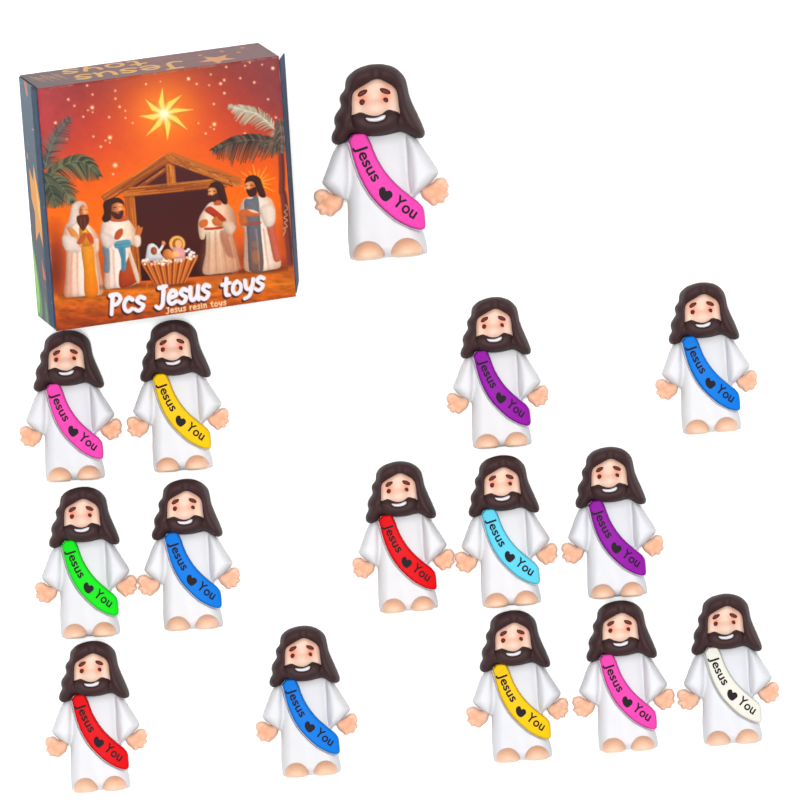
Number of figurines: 15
